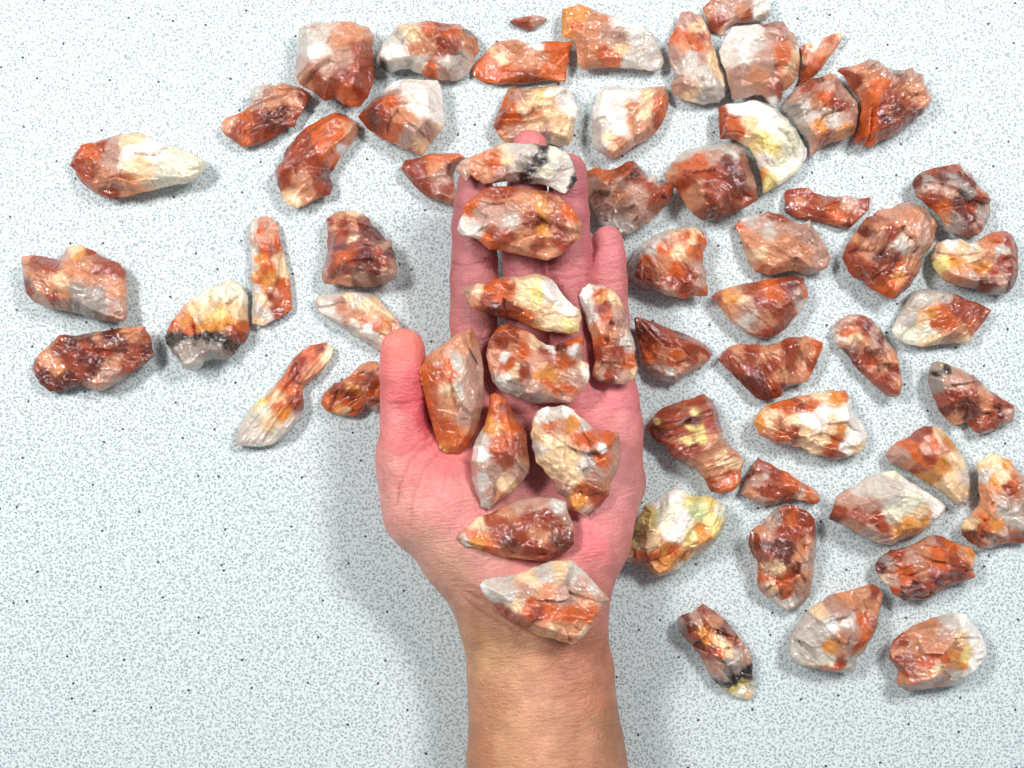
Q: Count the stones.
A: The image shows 63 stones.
